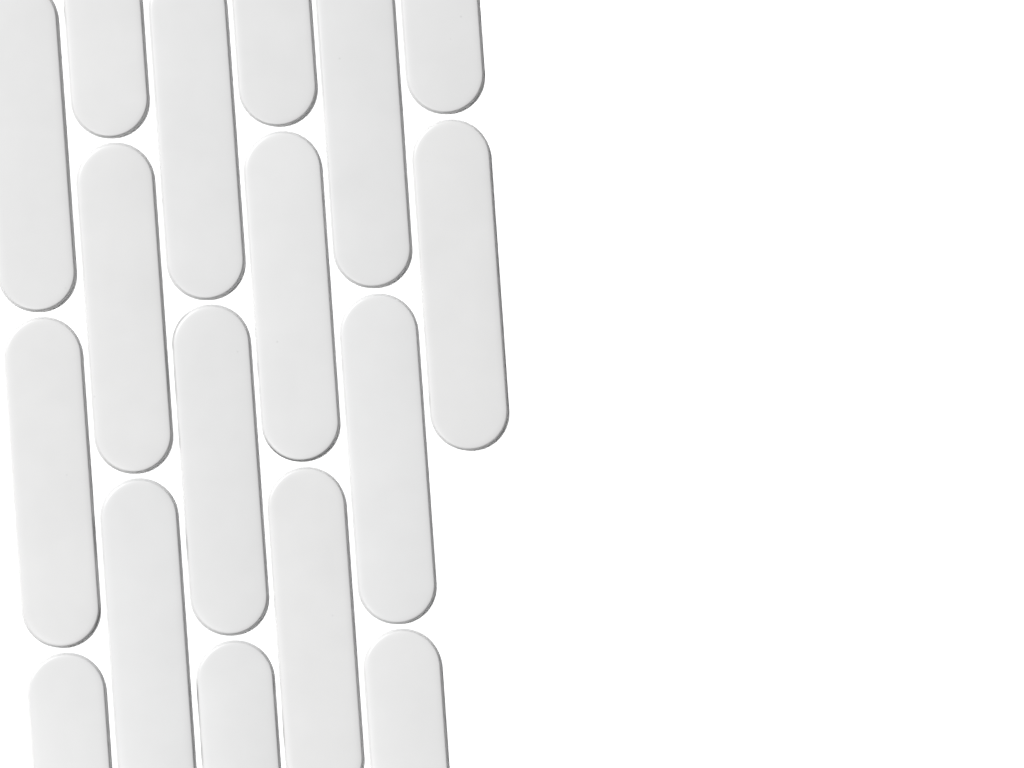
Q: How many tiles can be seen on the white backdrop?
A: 17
